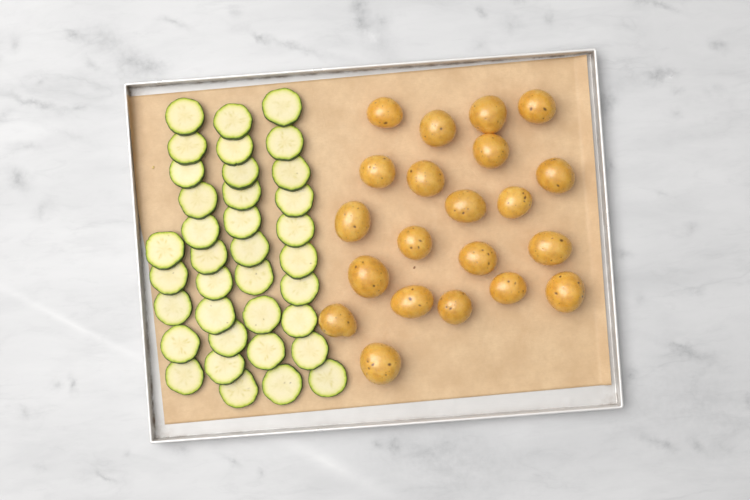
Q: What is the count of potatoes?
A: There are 21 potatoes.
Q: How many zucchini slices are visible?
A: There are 36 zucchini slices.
